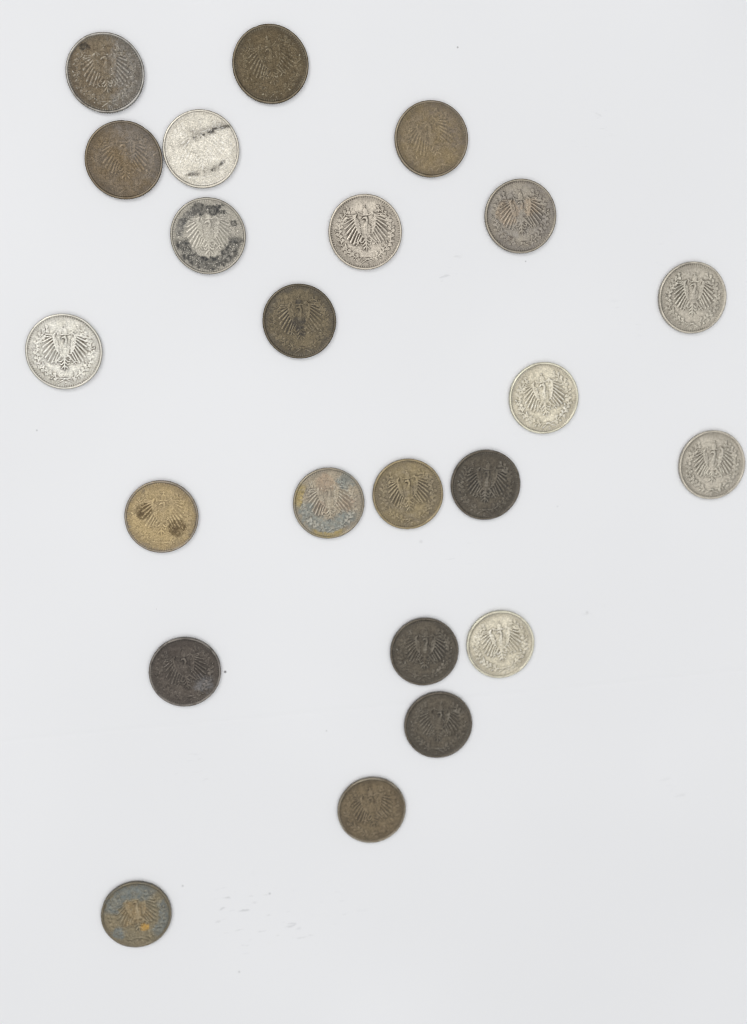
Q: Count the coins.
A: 23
